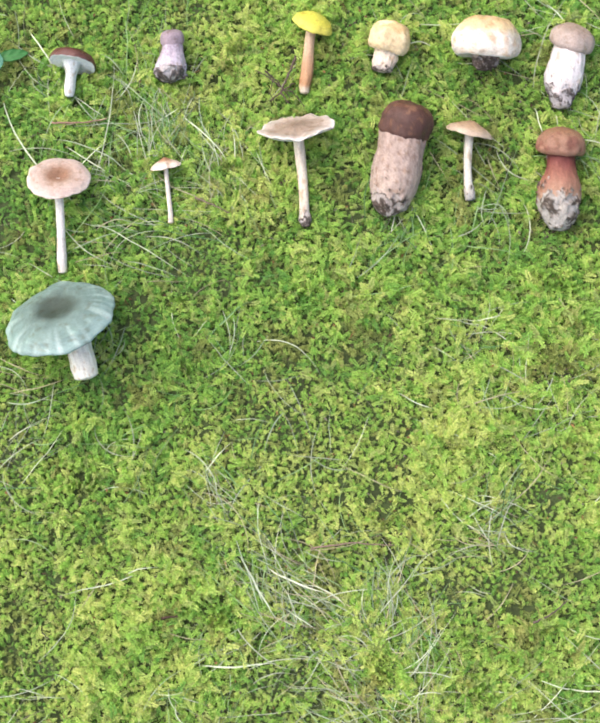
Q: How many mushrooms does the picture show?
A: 13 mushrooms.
